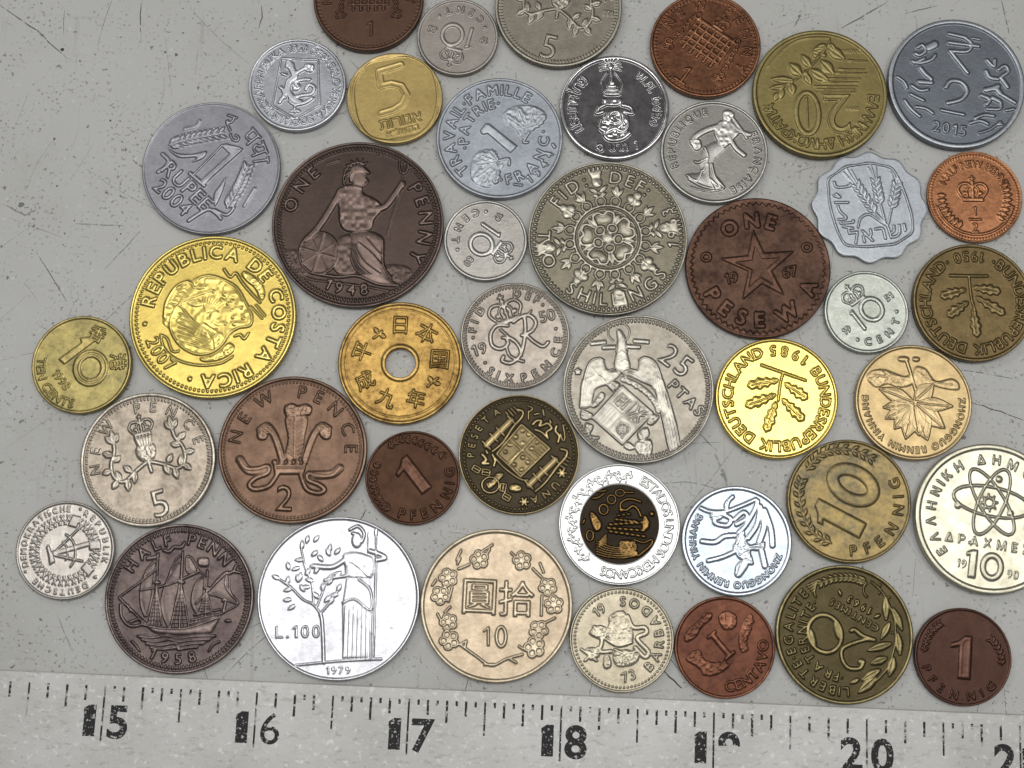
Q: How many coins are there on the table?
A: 43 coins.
